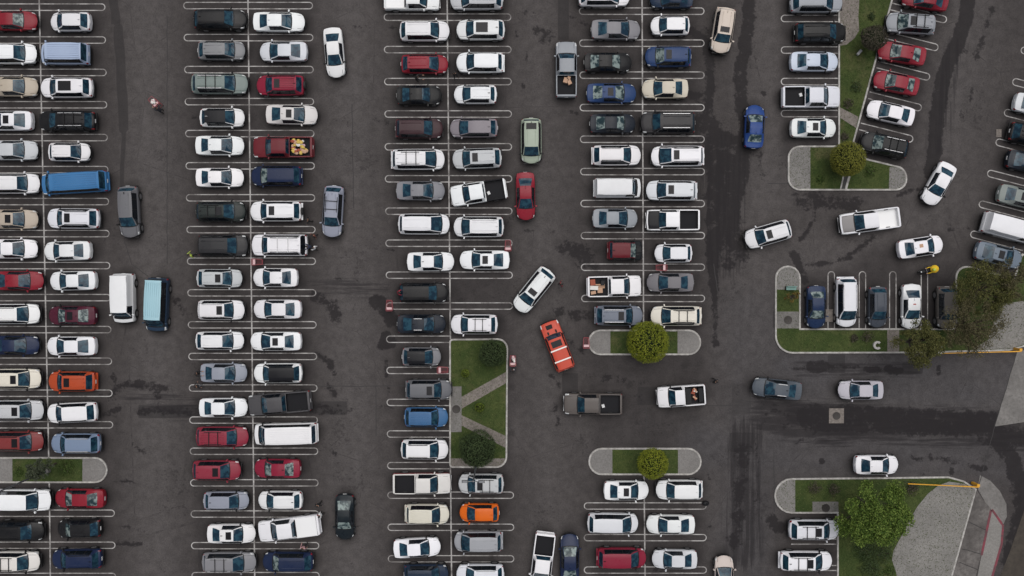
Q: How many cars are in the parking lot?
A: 159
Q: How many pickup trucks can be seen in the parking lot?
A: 14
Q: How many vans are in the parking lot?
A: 7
